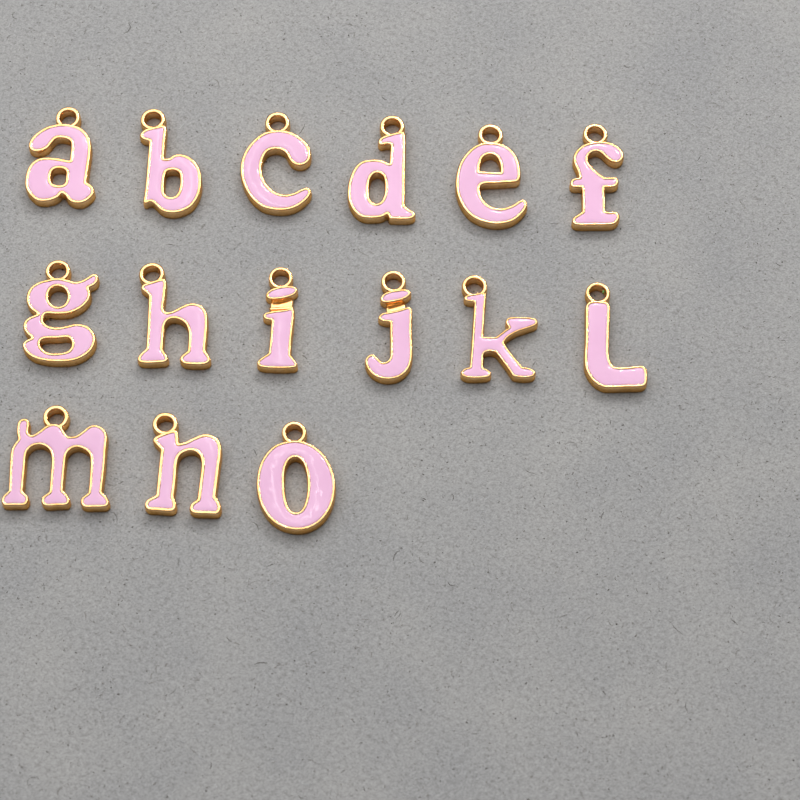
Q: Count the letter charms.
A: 15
